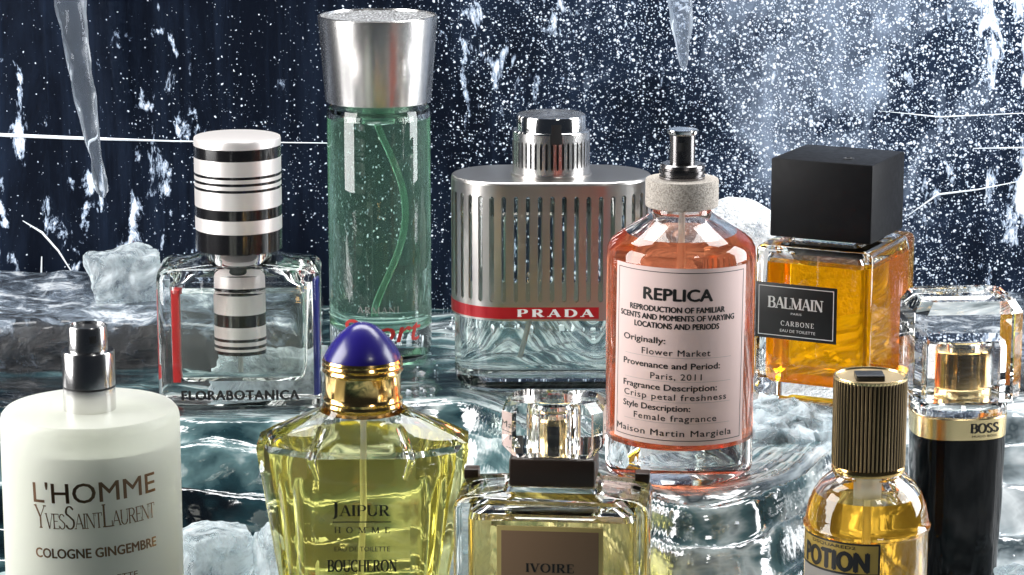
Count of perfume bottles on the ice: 10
